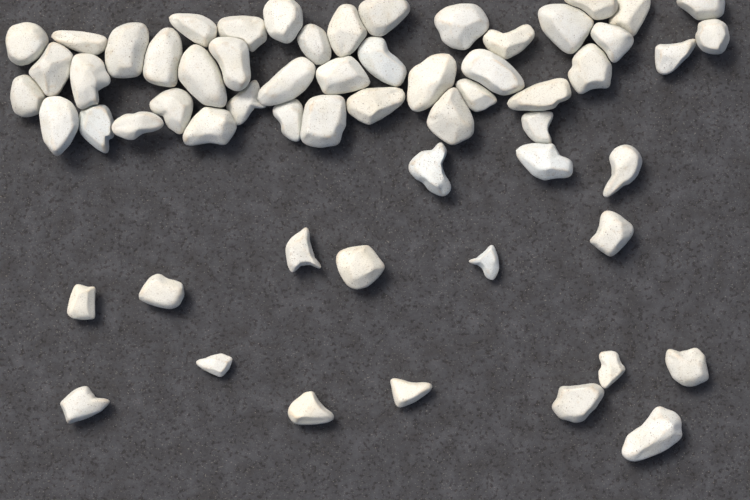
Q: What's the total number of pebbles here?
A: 60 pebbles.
